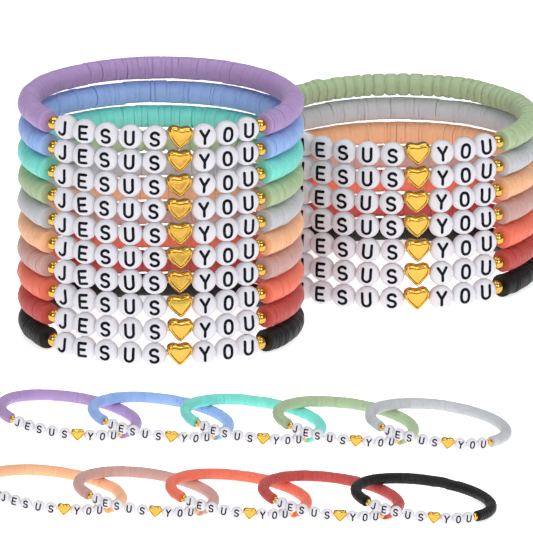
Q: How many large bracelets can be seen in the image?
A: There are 17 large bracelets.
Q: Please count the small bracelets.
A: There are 10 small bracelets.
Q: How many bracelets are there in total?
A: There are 27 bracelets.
